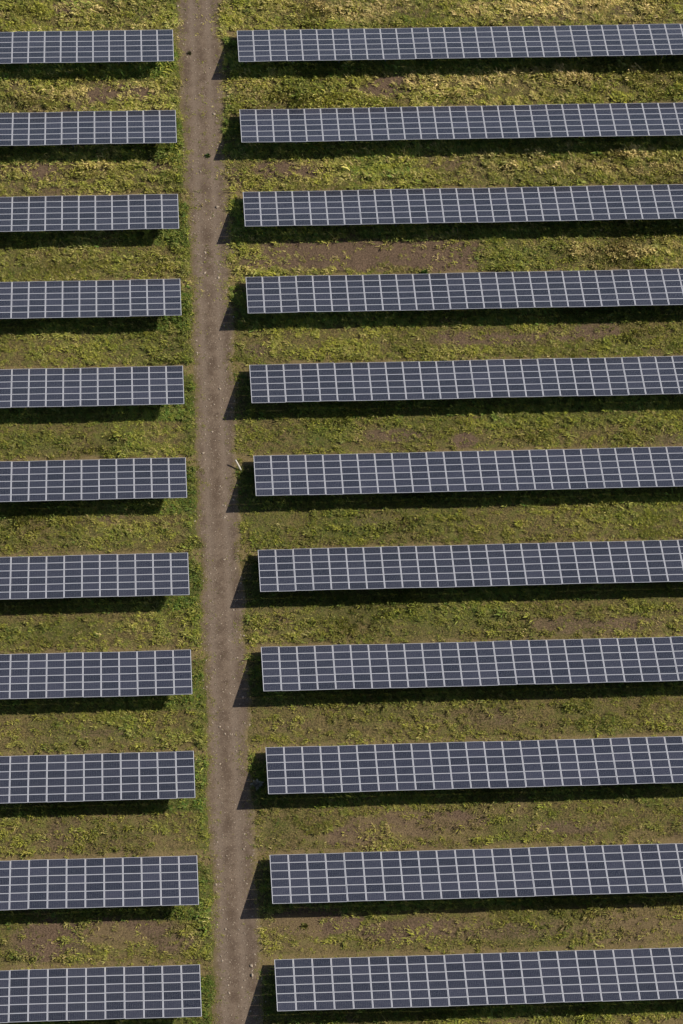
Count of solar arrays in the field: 22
